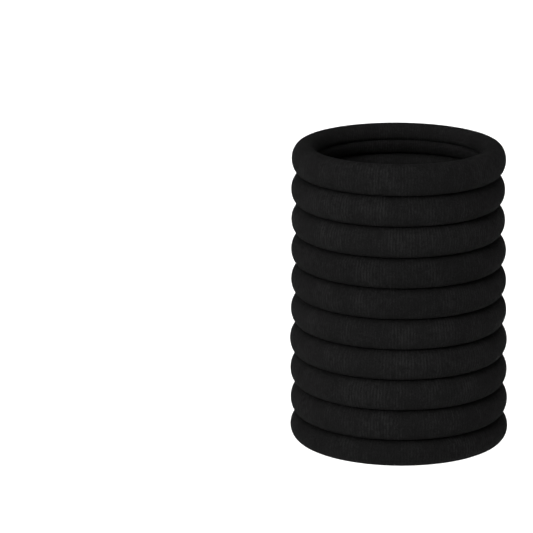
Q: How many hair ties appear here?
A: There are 10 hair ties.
